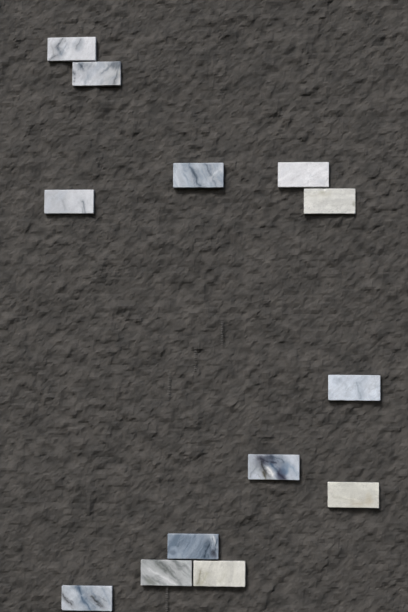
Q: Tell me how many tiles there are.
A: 13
